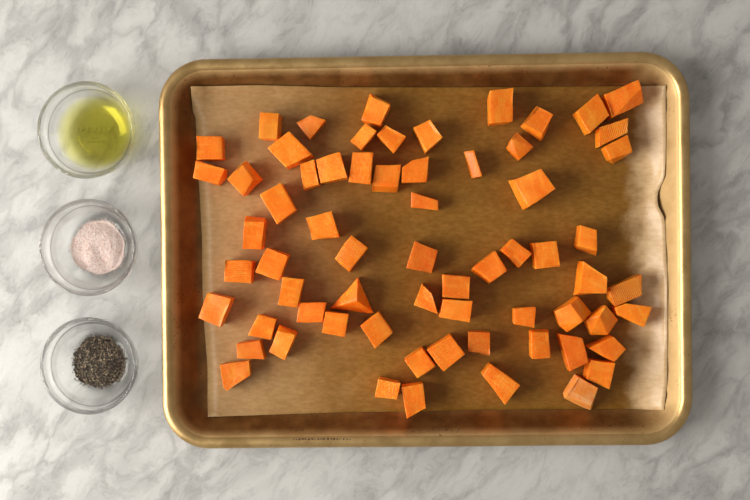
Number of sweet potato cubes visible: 66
